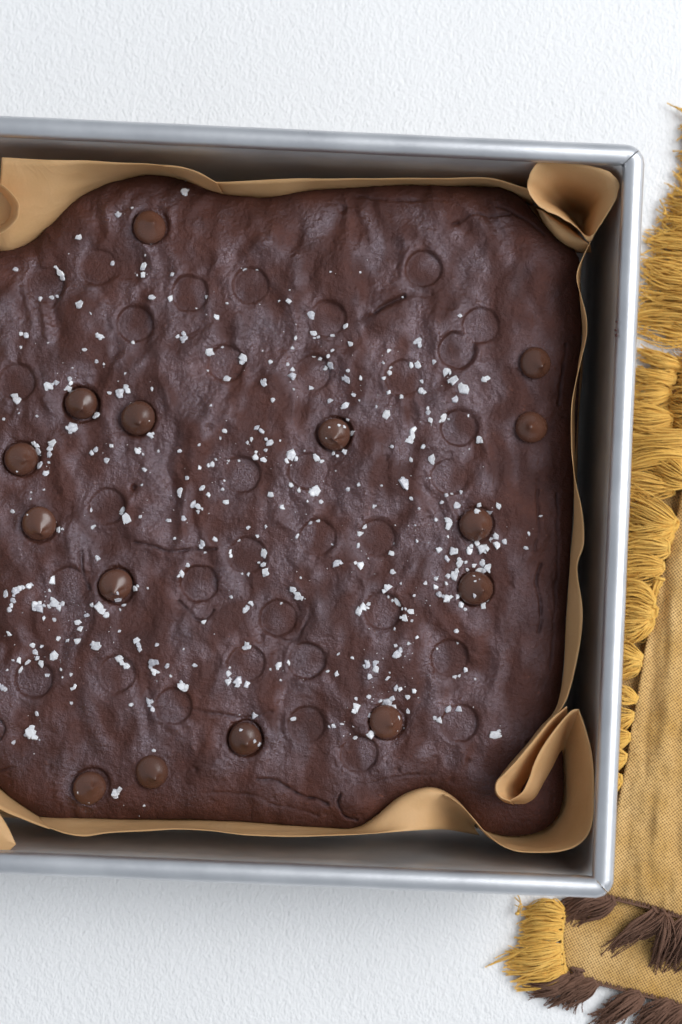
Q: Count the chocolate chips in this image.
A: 15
